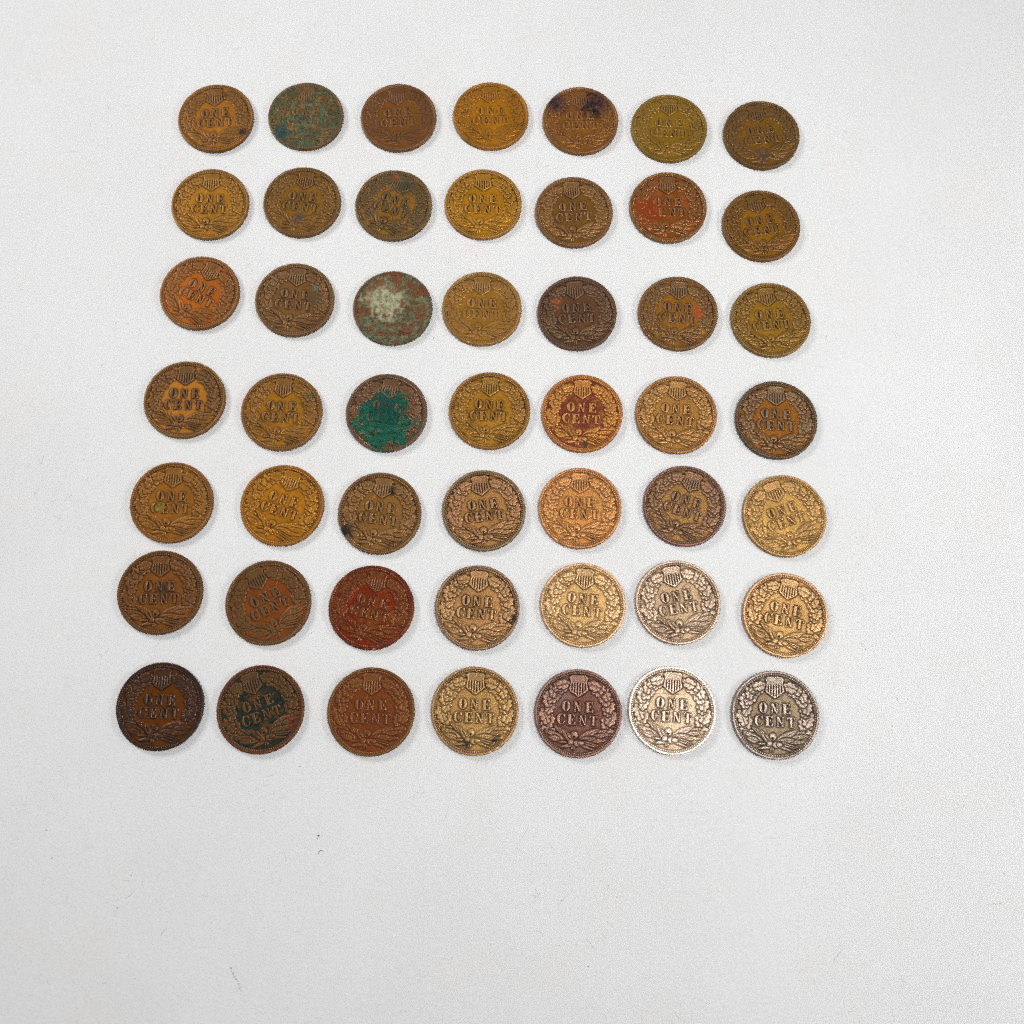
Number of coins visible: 49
